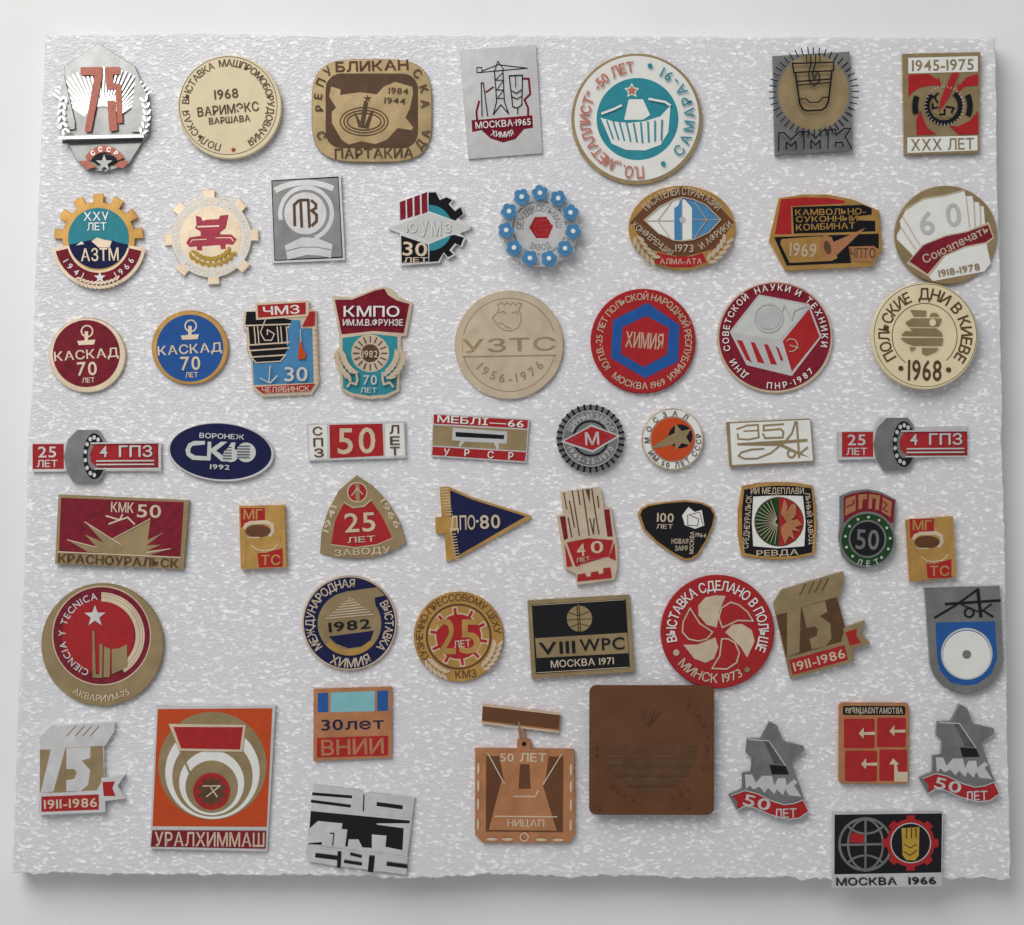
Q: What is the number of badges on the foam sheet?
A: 57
